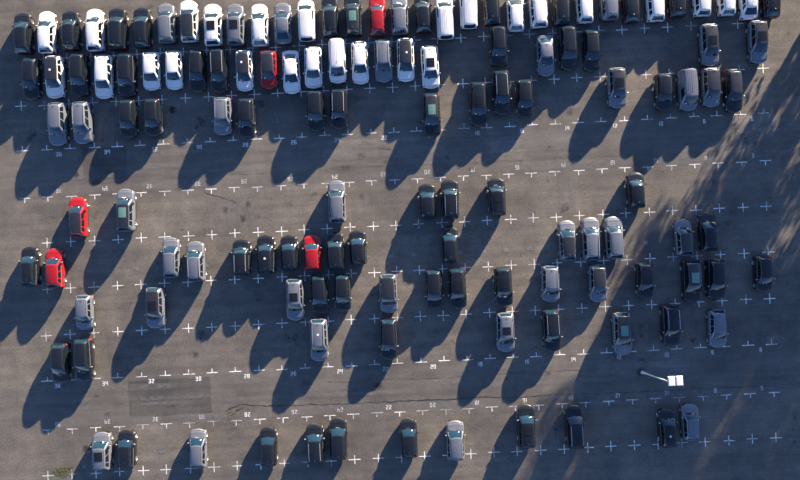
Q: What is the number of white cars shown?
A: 26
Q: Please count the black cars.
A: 65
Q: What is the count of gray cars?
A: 37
